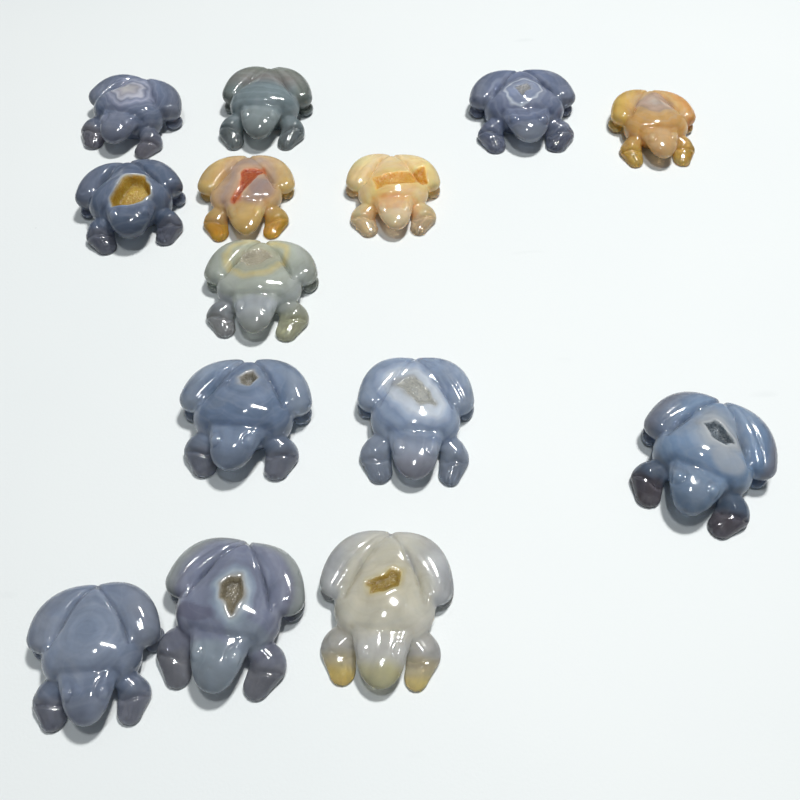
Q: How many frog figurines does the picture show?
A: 14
